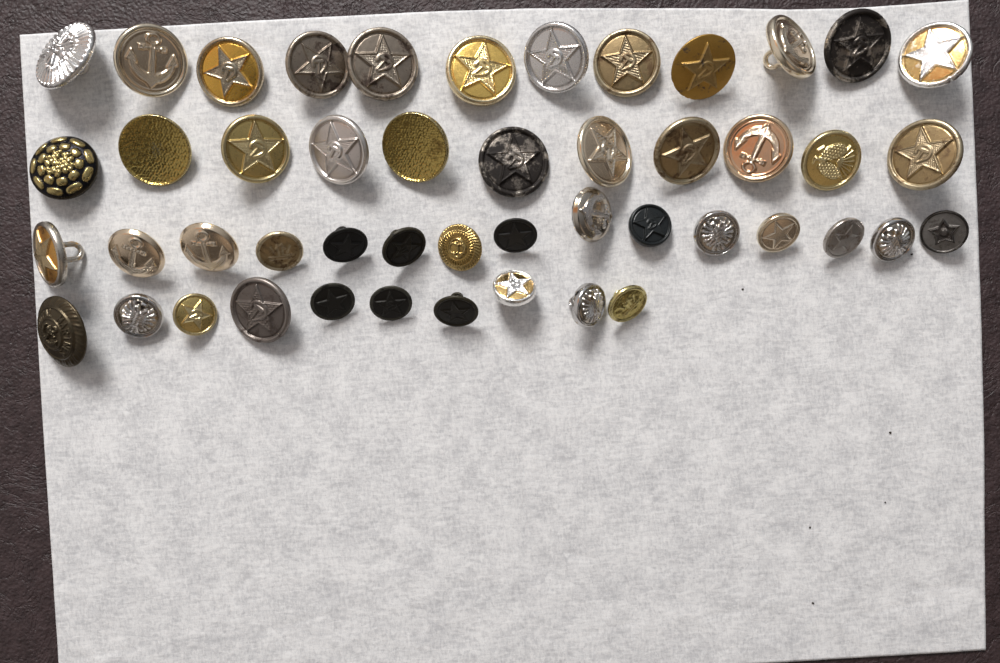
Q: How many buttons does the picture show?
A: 48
